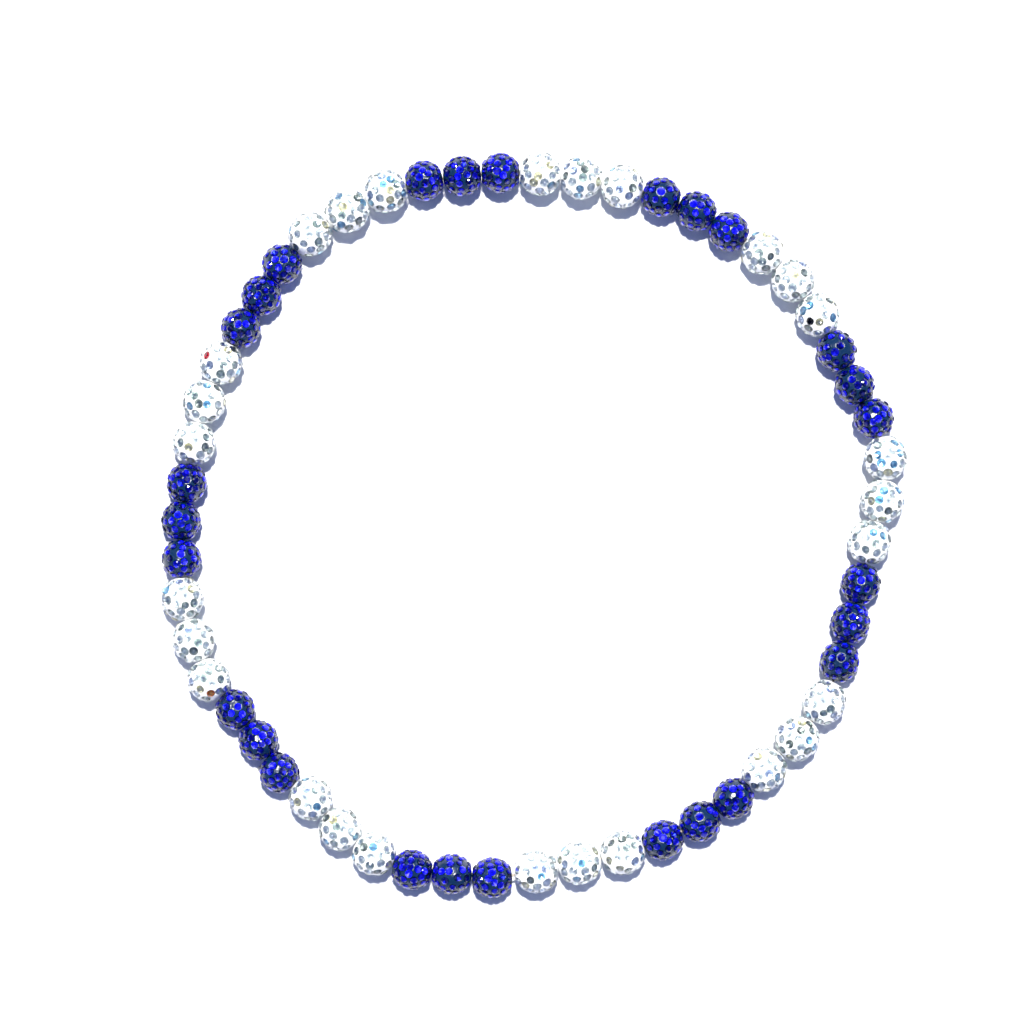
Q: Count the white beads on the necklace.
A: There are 27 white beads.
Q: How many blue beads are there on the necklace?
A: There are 27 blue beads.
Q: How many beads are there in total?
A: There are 54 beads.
